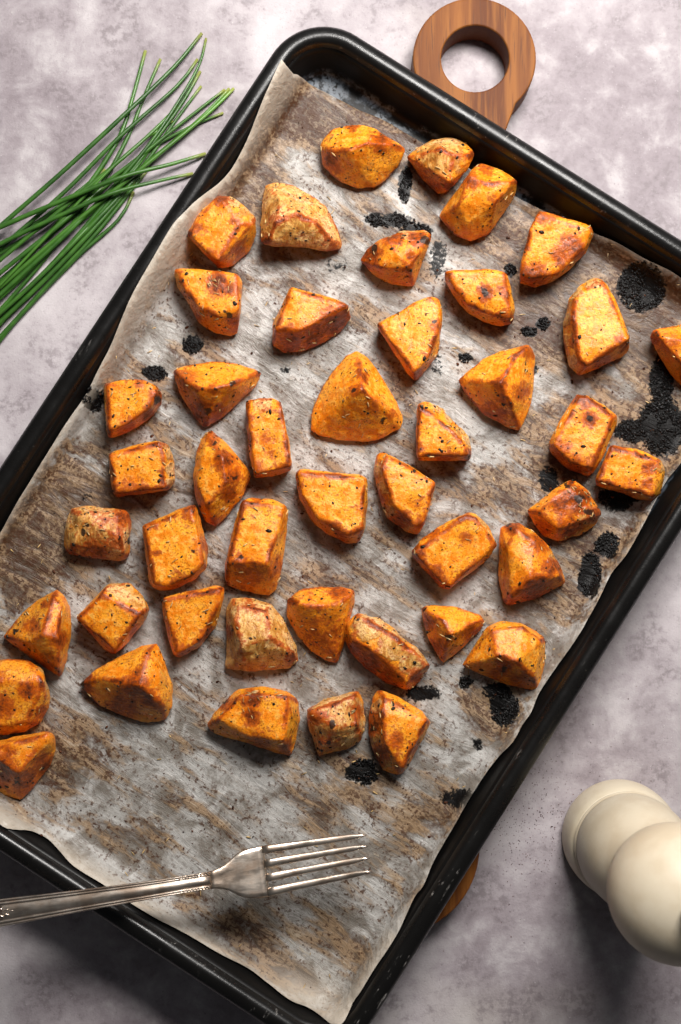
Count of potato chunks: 45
